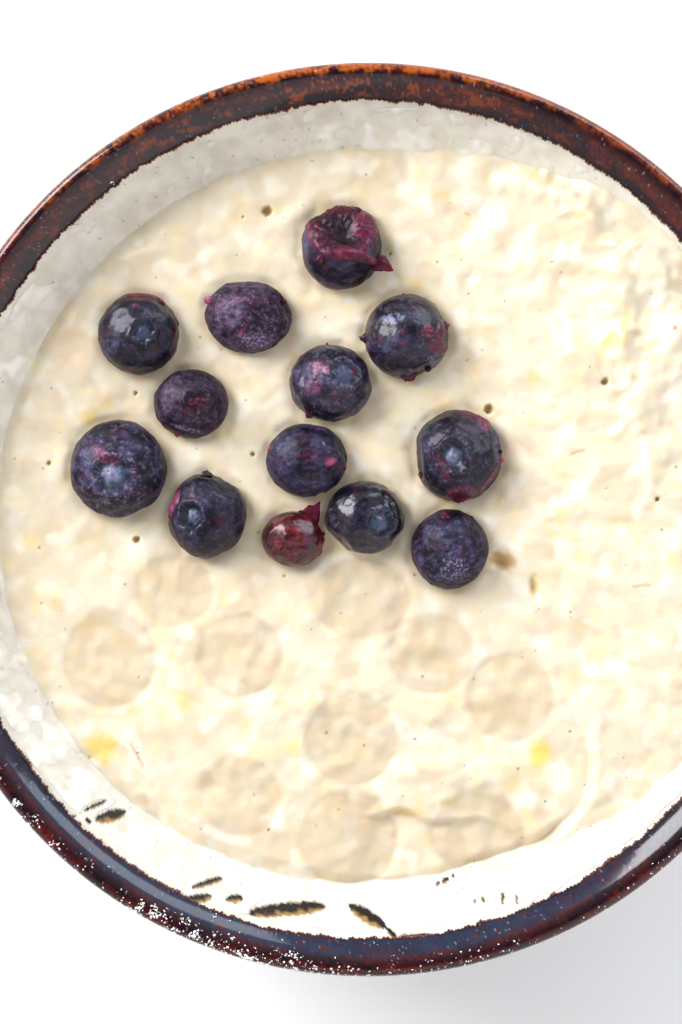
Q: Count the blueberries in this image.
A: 13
